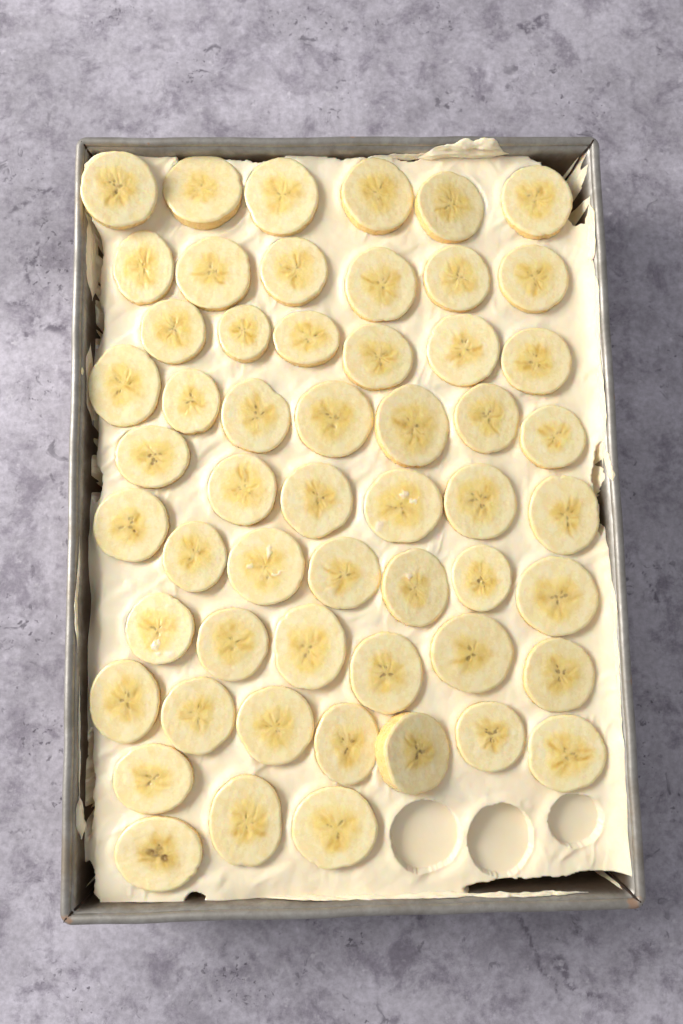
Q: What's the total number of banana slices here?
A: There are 55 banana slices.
